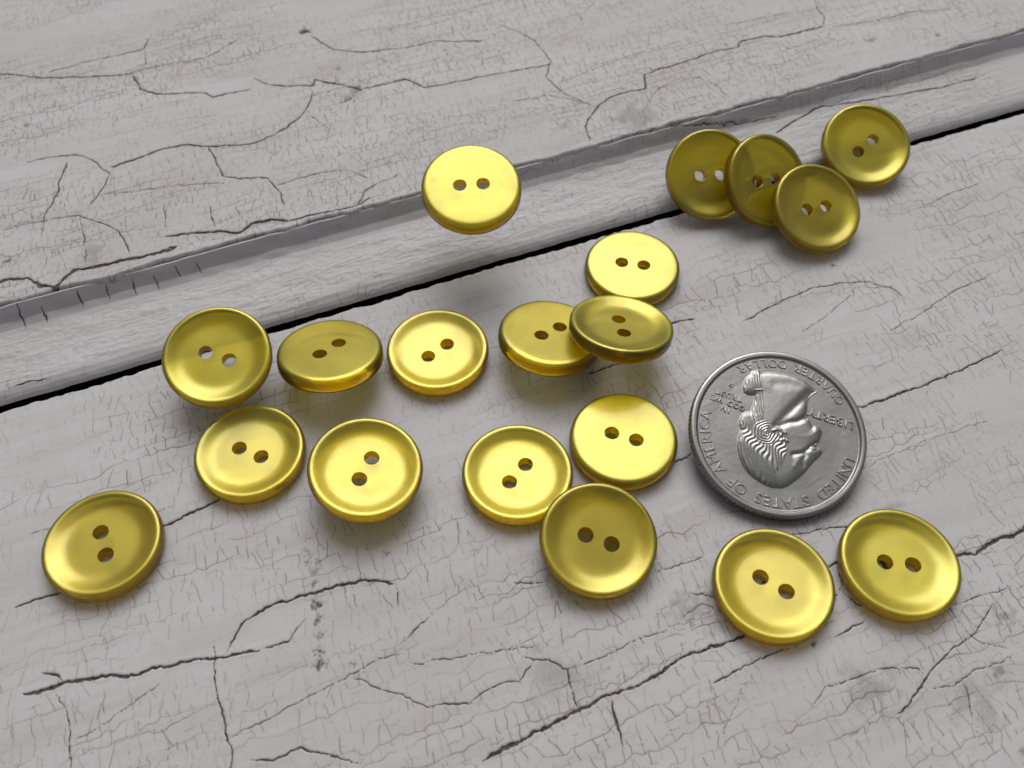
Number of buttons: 19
